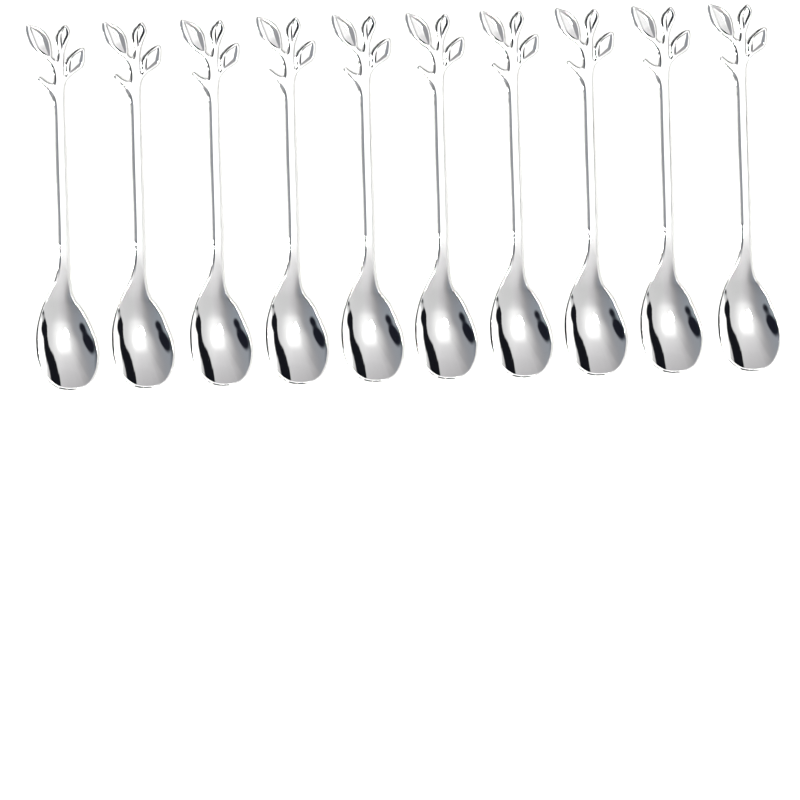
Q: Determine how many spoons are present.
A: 10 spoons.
